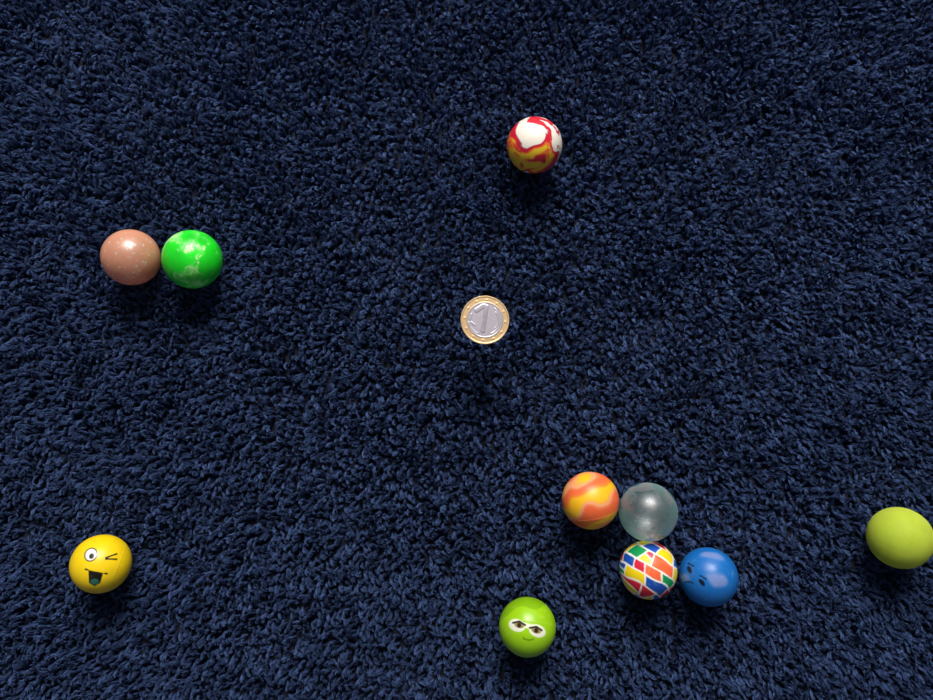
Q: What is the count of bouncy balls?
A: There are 10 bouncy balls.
